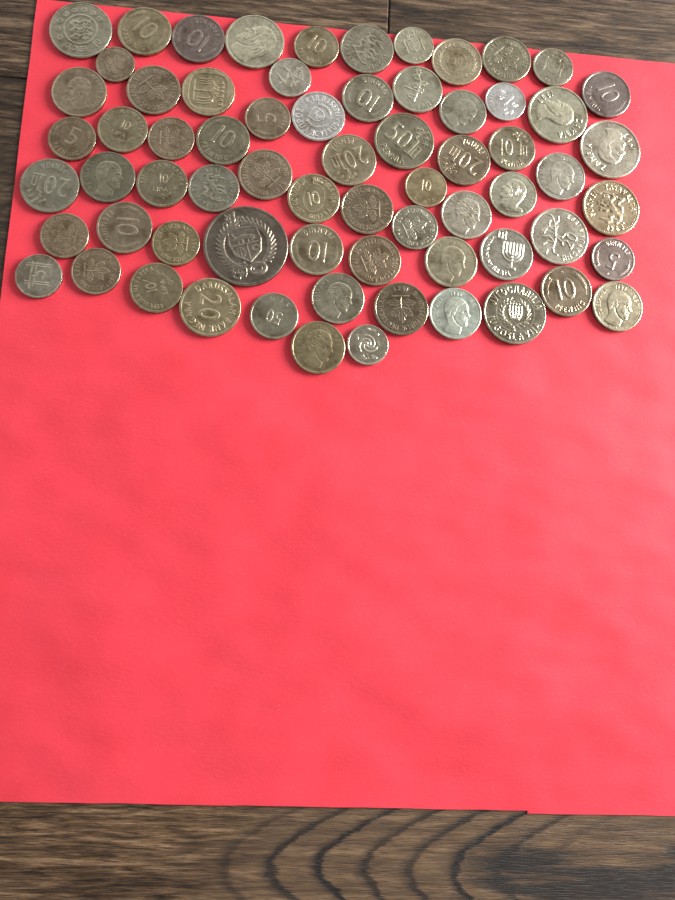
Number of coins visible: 68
